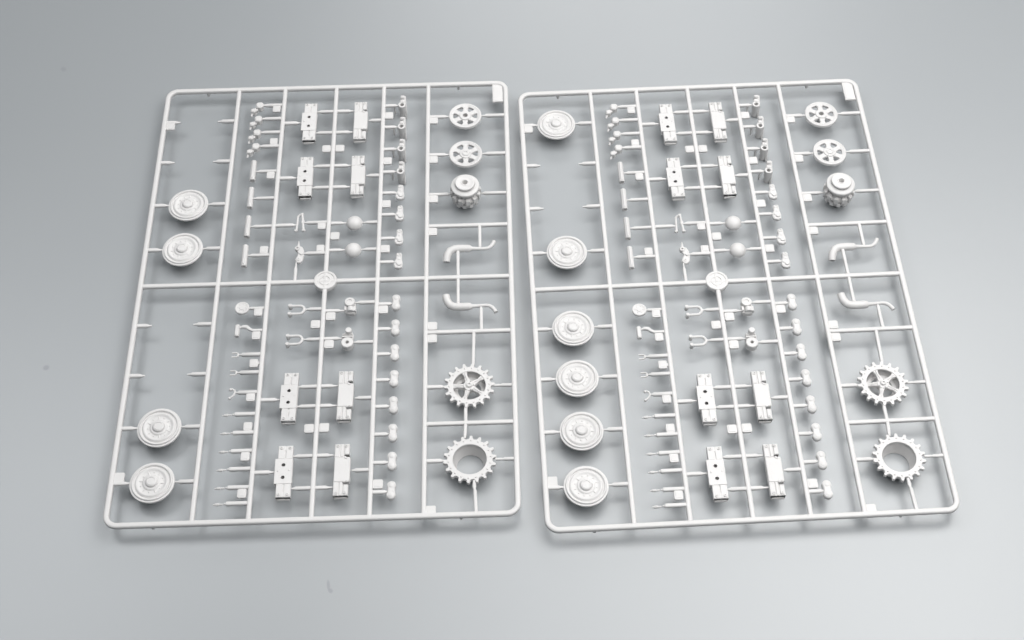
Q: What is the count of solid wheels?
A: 10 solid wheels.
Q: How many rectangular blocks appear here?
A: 16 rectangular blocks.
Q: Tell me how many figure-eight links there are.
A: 16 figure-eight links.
